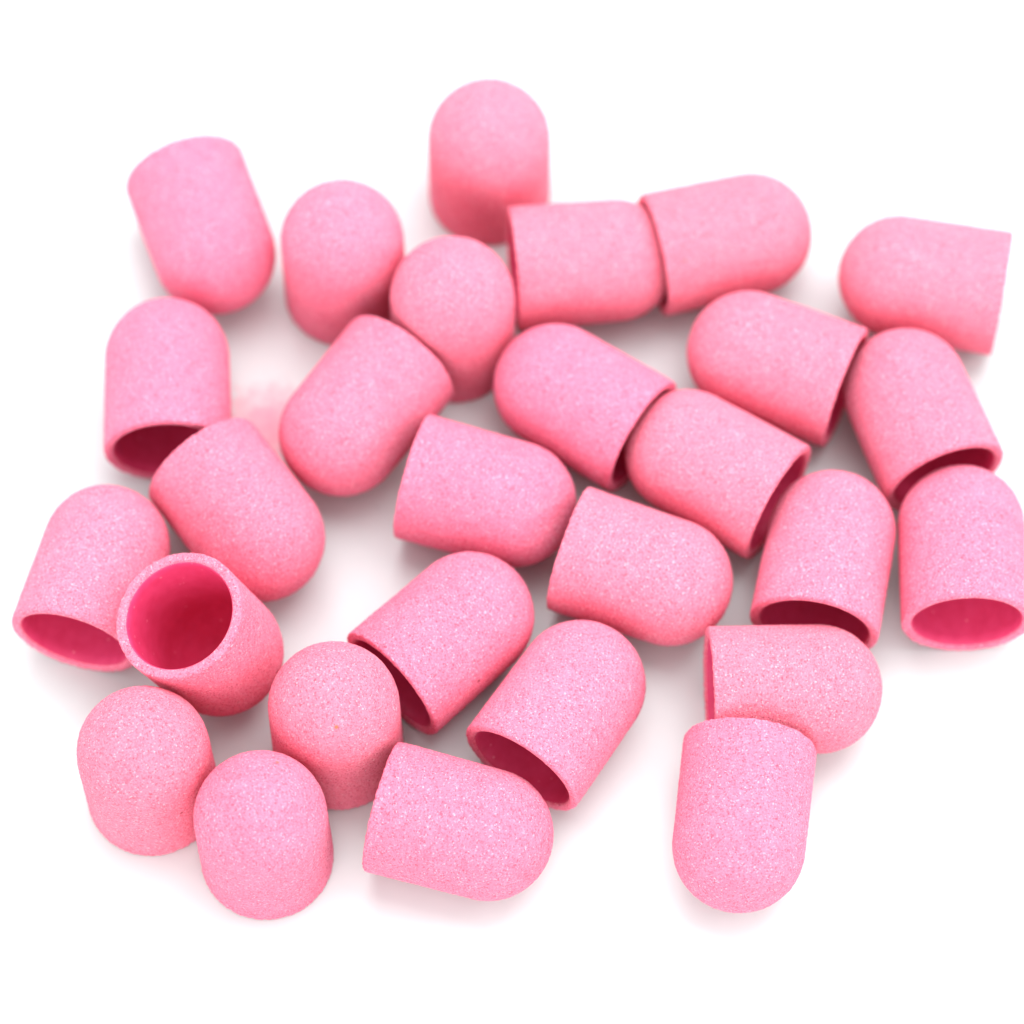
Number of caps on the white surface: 28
